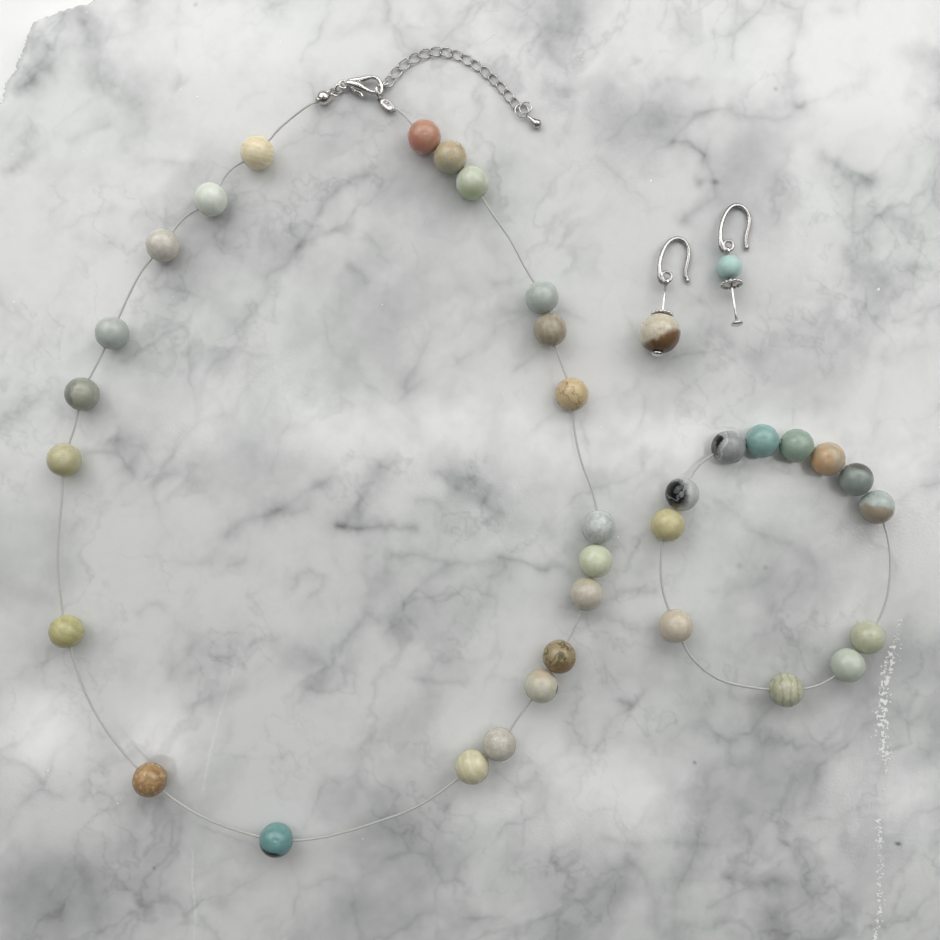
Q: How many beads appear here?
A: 36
